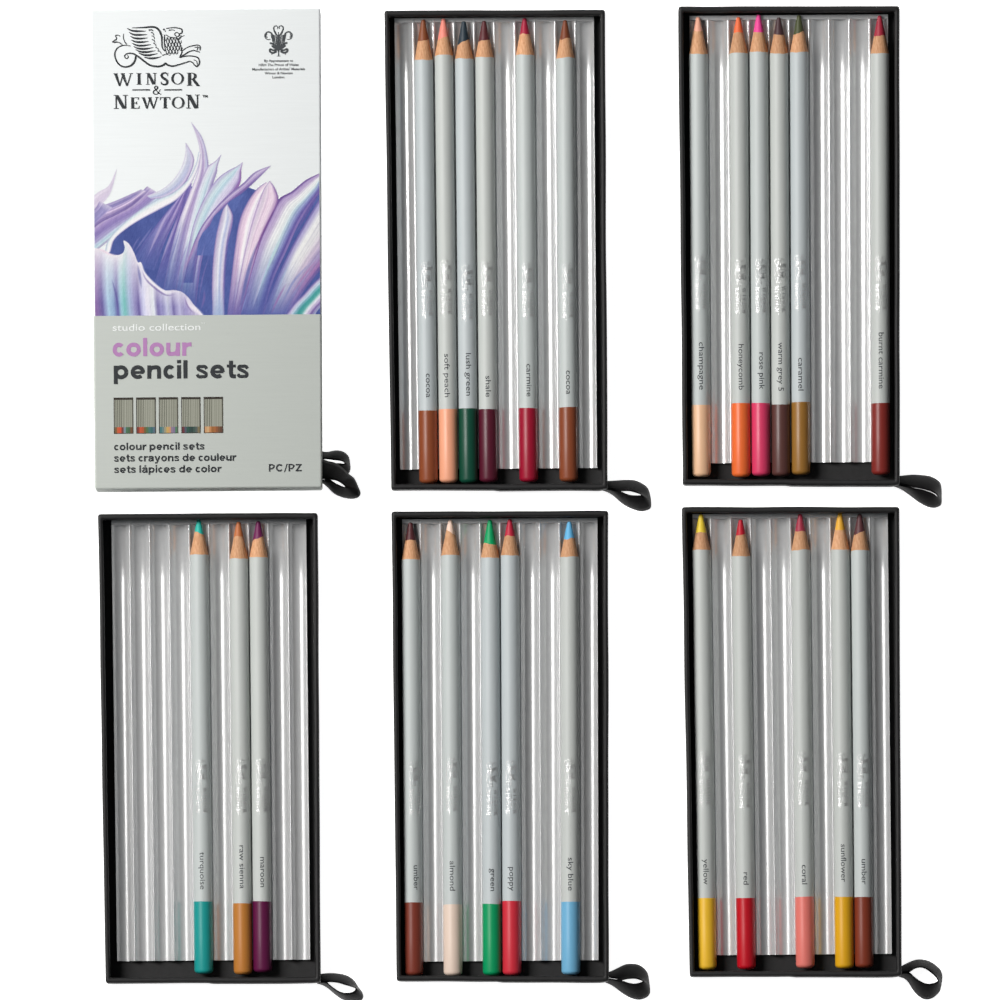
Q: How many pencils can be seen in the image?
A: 25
